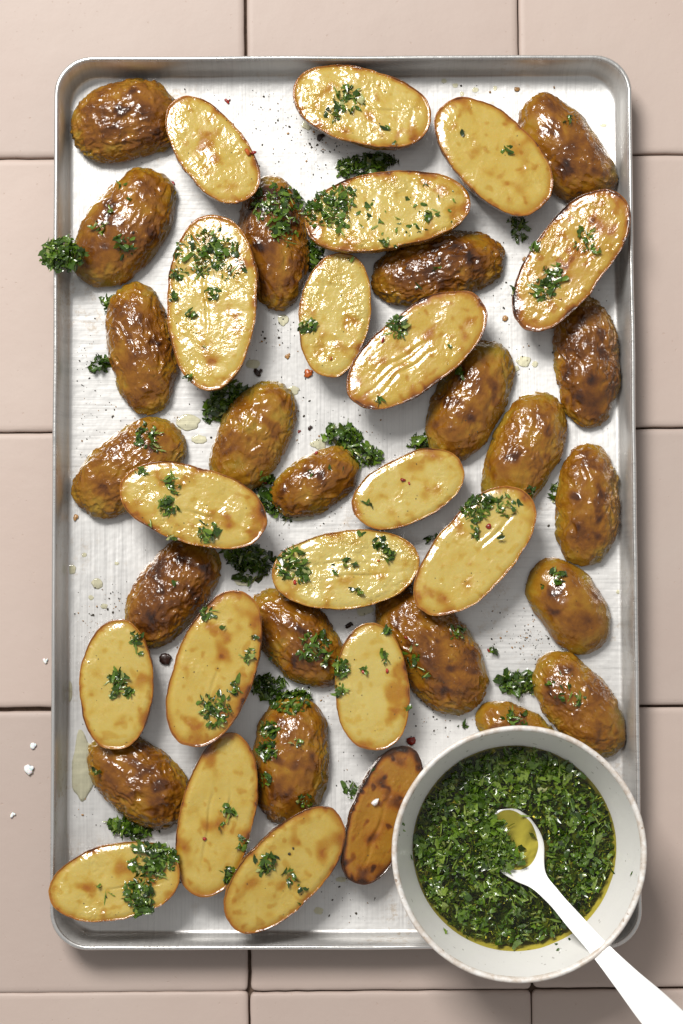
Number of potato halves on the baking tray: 40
